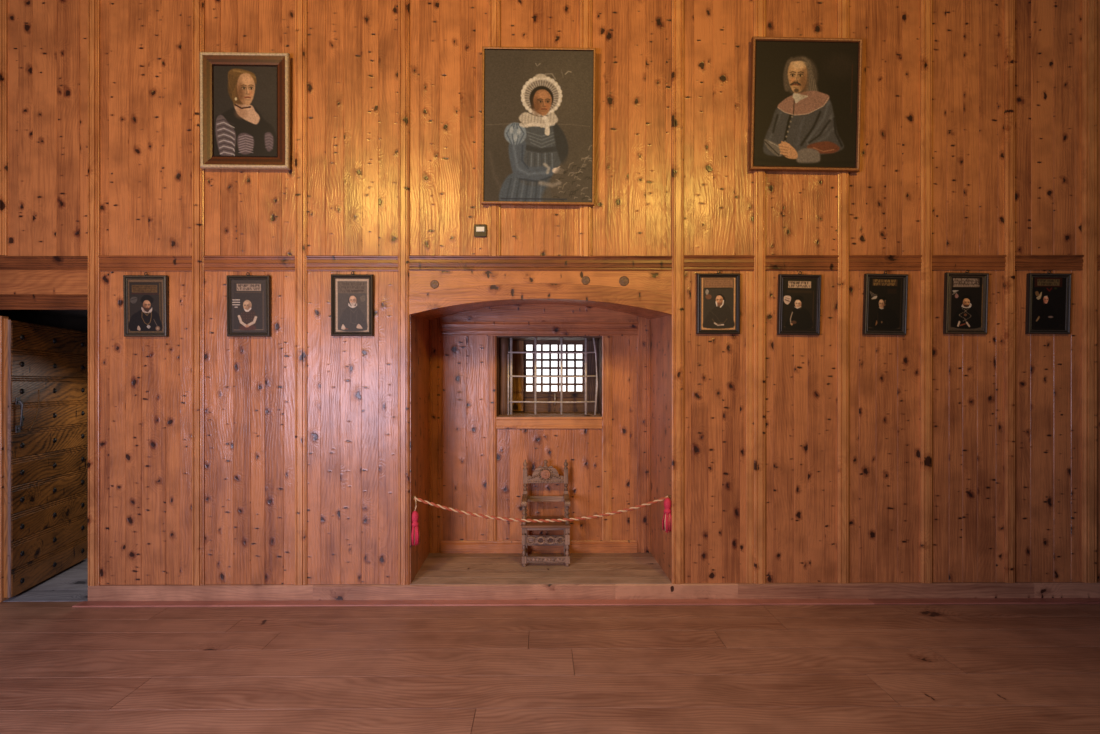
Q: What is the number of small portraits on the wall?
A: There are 8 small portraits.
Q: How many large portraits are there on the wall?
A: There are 3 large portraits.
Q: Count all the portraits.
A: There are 11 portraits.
